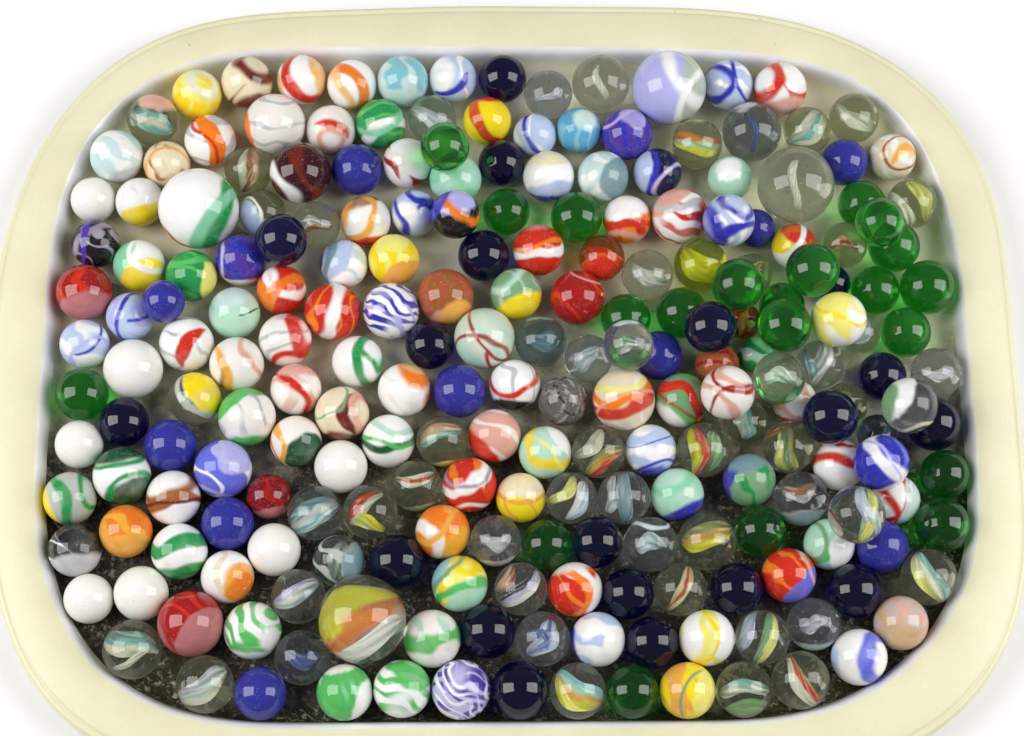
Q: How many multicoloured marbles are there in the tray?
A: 168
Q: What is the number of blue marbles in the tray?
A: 29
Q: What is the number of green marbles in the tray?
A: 21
